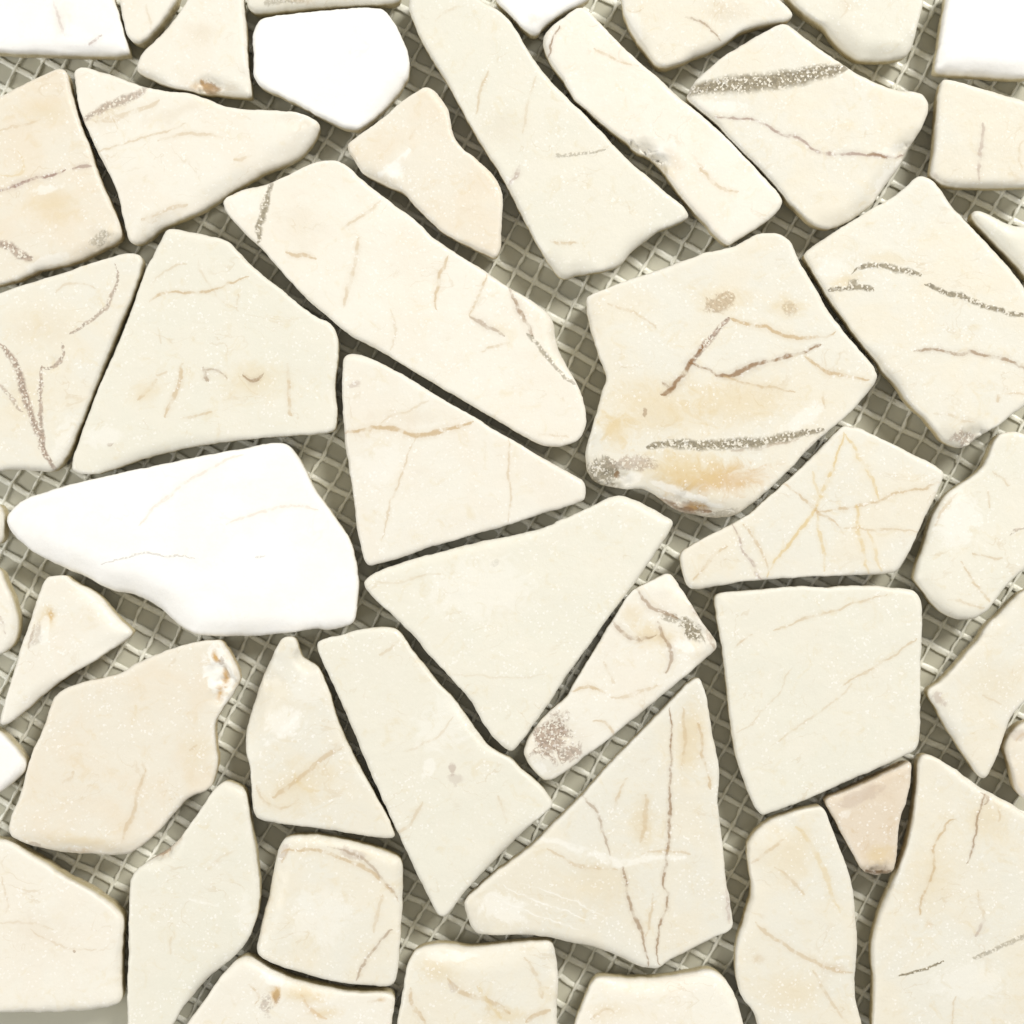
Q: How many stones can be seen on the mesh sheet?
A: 48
